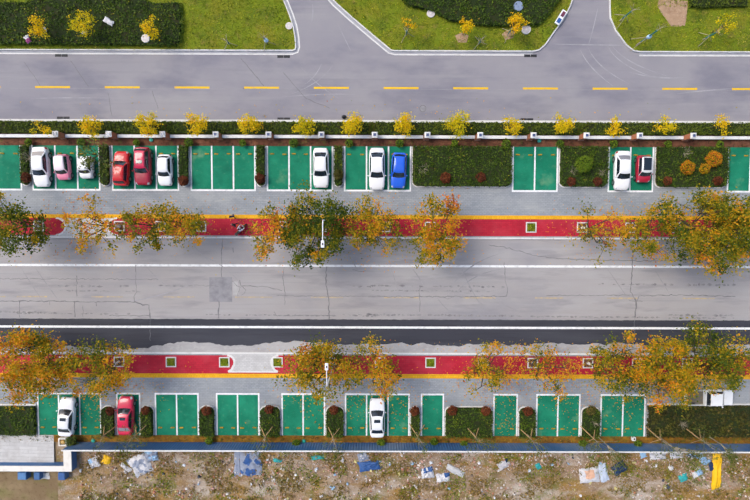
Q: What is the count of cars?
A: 14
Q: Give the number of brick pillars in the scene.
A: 13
